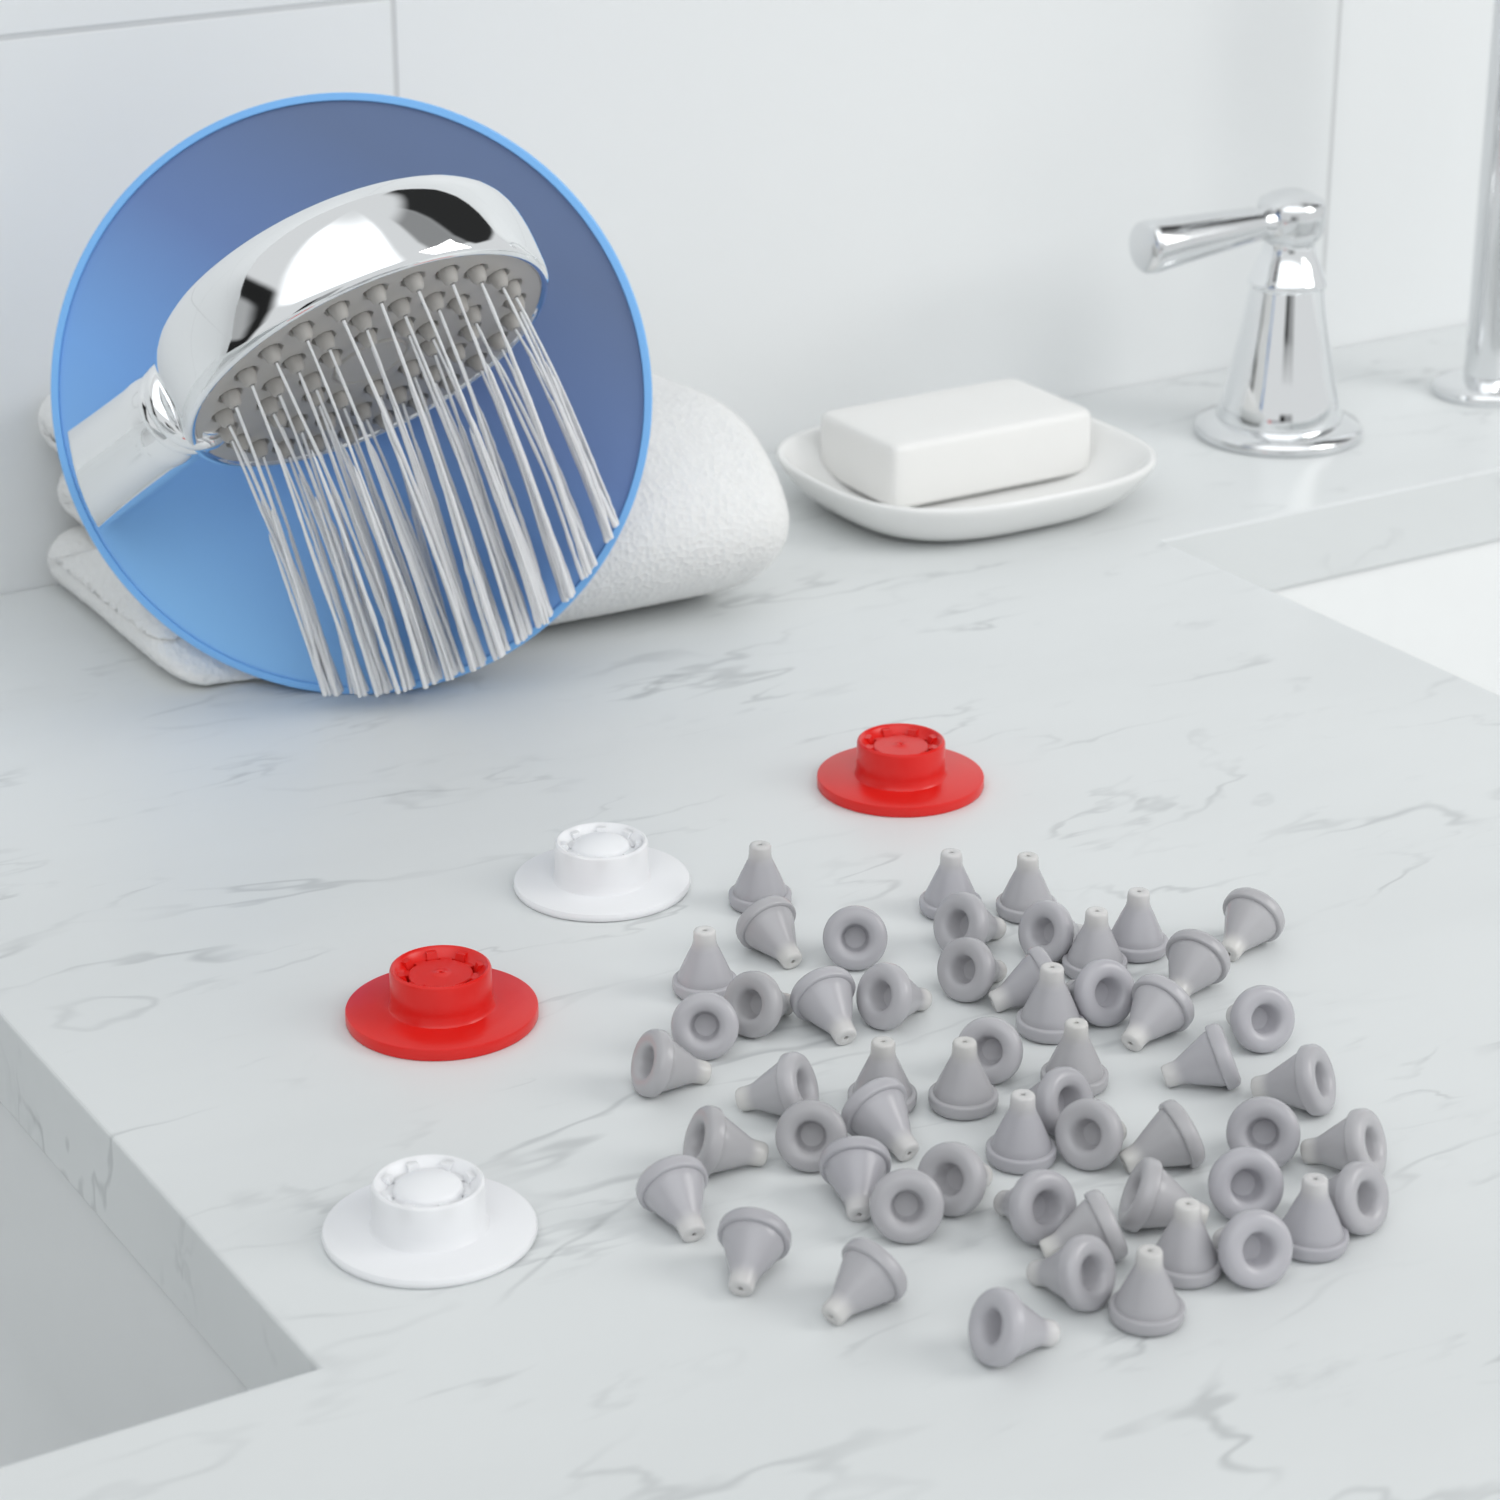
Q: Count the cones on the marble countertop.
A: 56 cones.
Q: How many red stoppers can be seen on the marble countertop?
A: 2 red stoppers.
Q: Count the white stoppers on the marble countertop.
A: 2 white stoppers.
